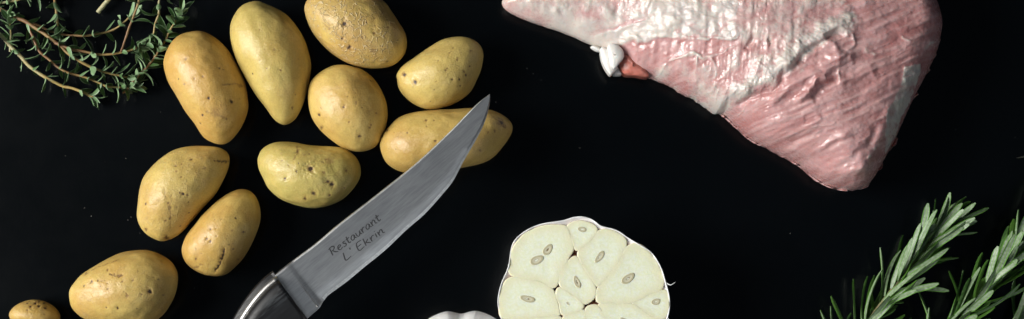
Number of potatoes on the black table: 11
